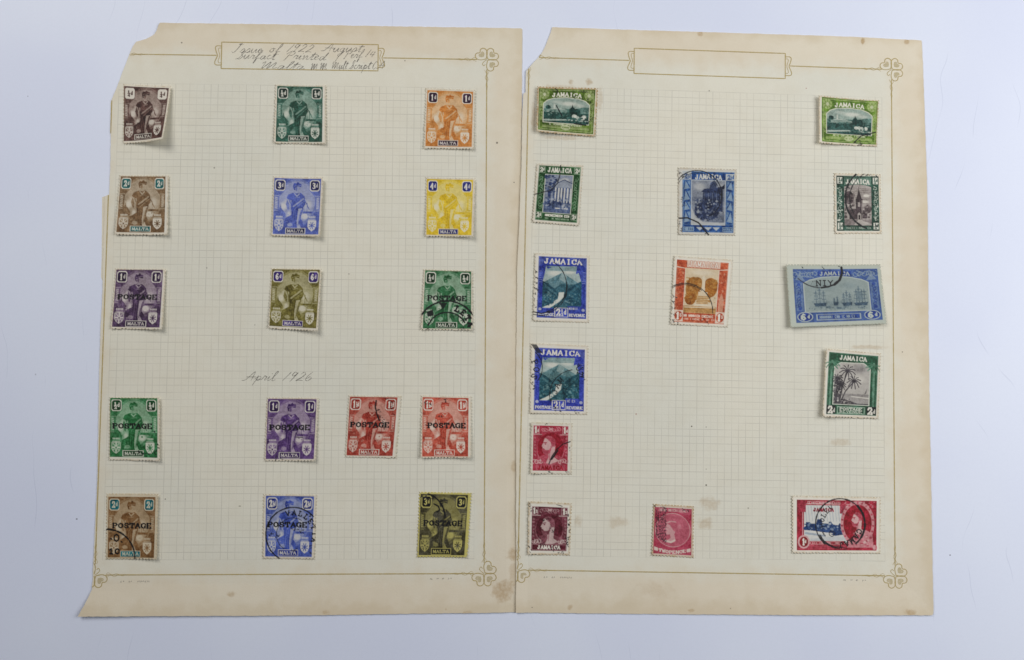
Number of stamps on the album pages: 30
